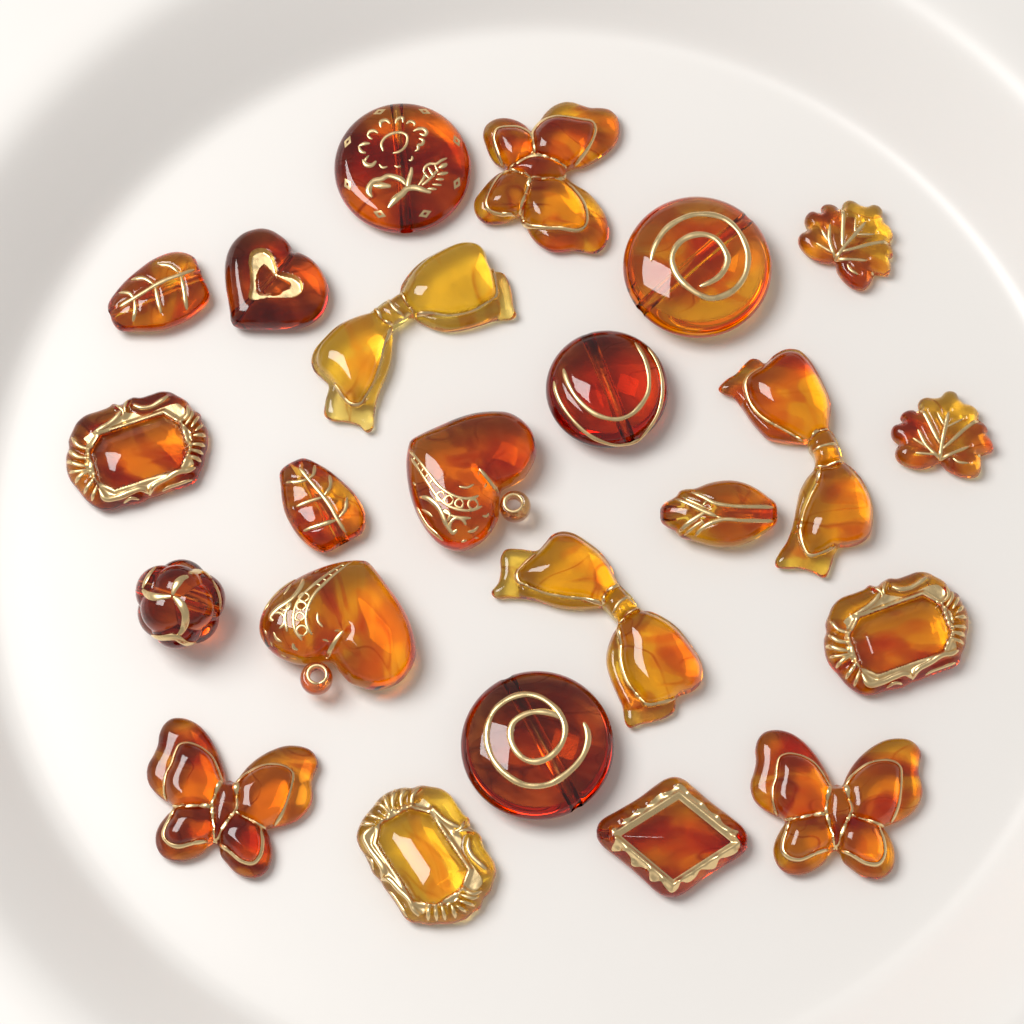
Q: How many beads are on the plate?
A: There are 23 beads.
